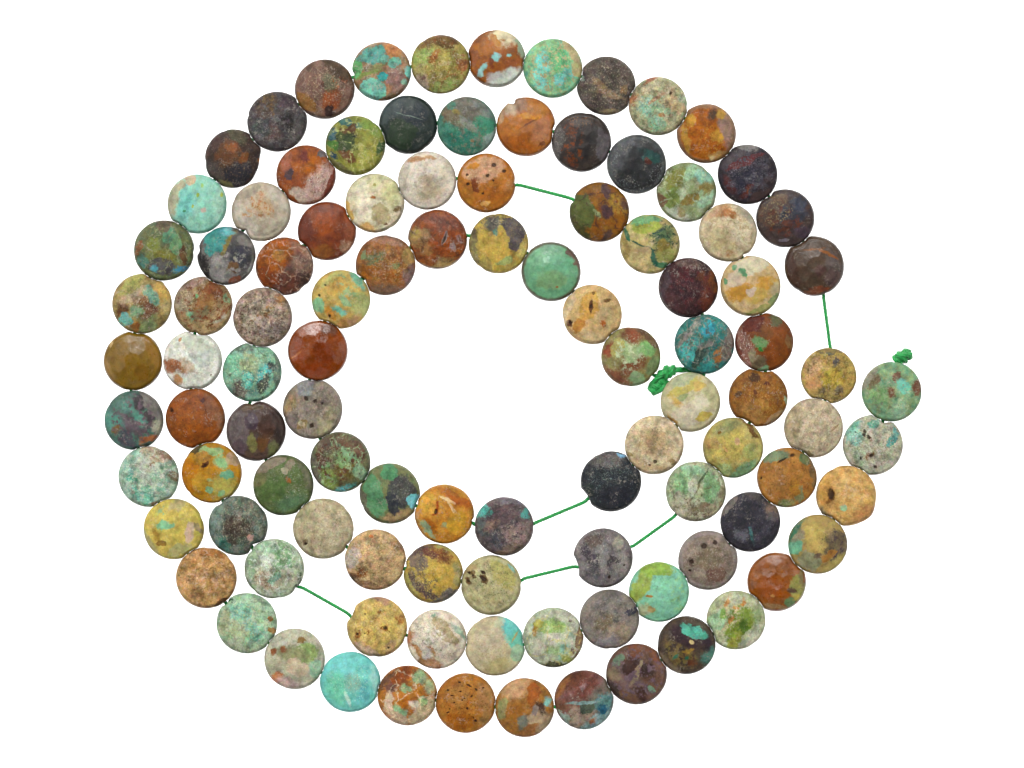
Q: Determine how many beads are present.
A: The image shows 103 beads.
